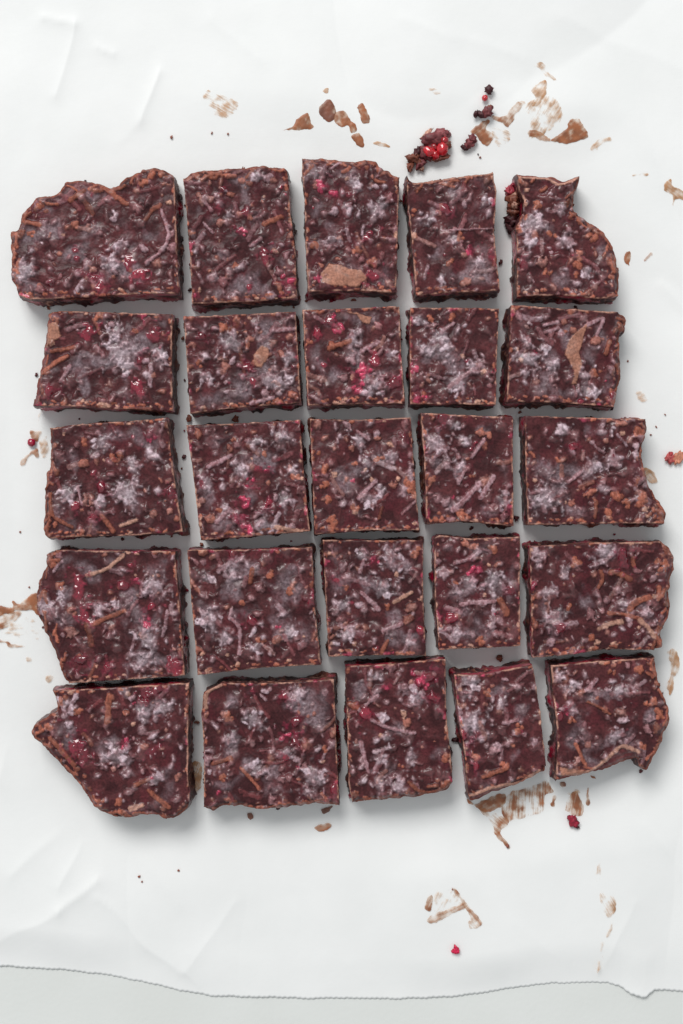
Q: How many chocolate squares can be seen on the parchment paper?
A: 25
